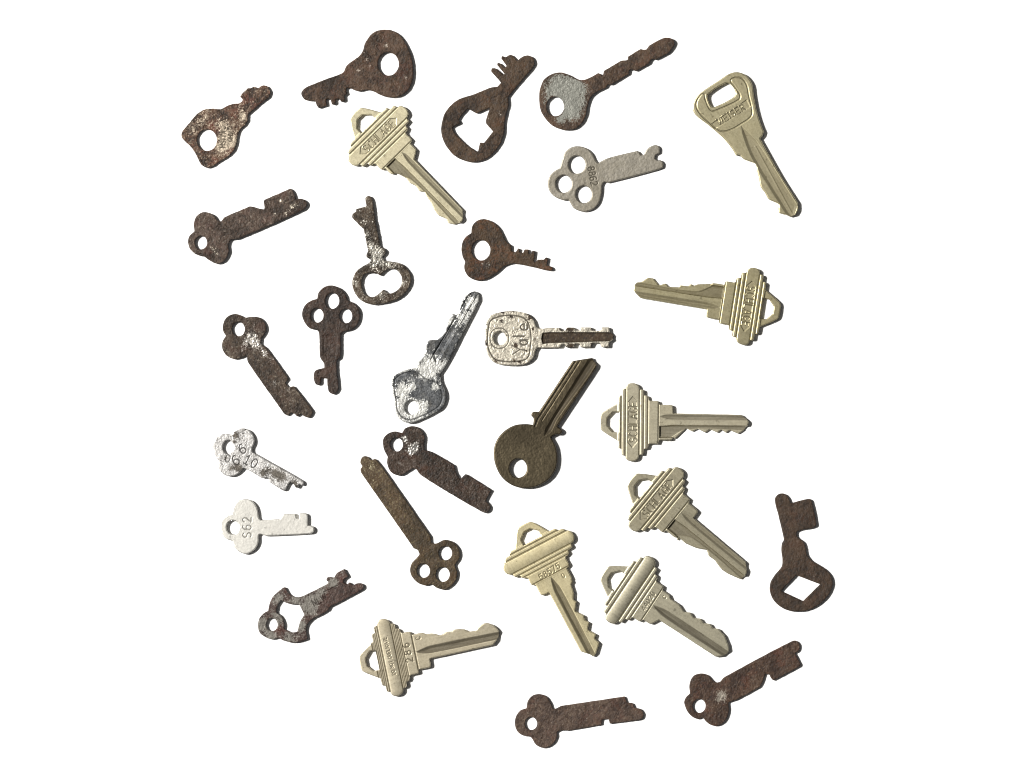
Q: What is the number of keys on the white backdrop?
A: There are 29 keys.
